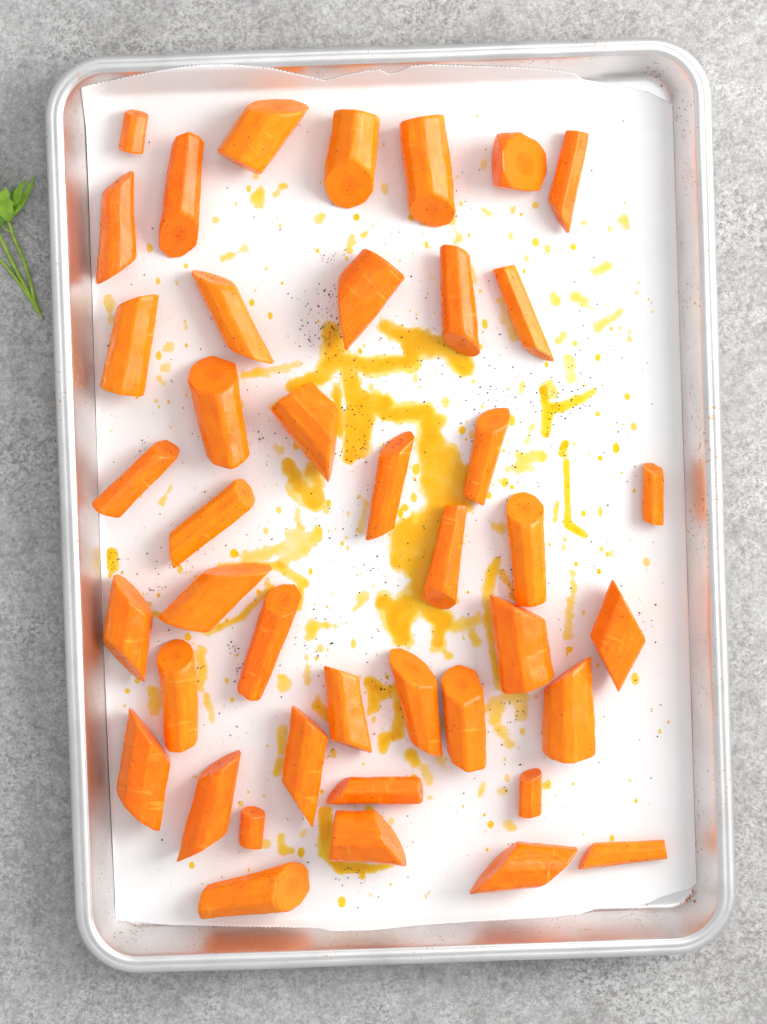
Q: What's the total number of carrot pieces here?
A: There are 42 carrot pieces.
